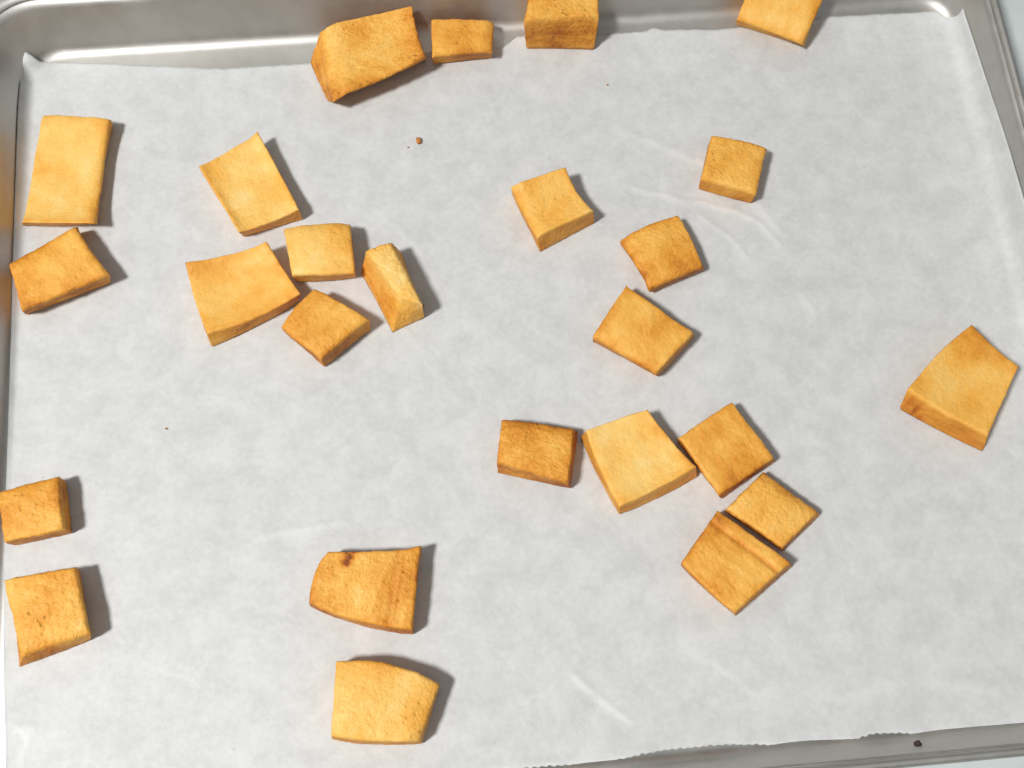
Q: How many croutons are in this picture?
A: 25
